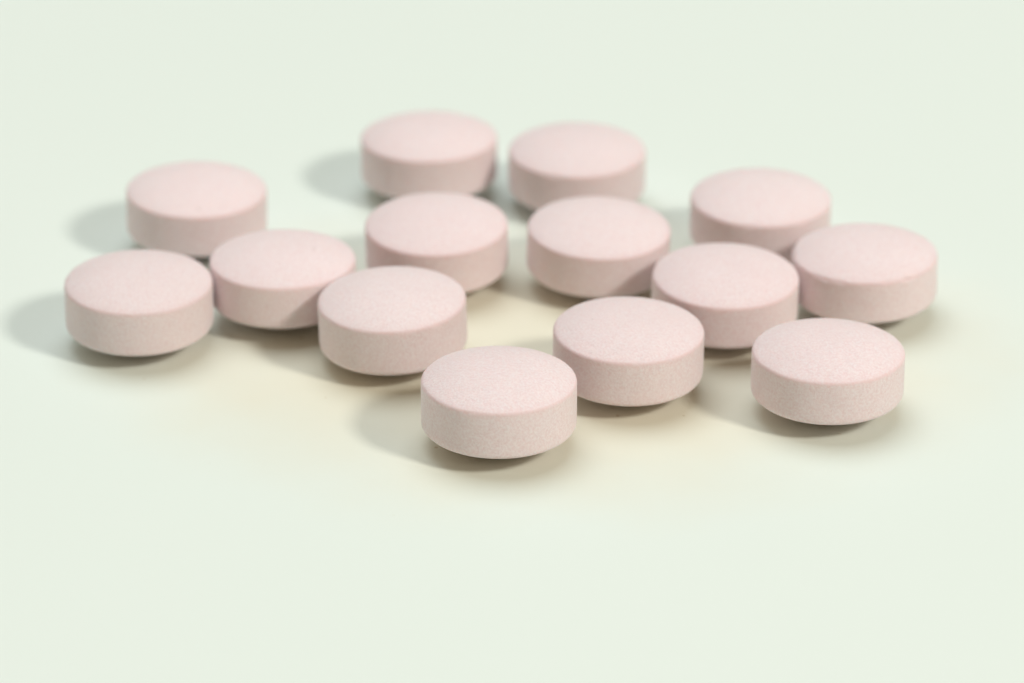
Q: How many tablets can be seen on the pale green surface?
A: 14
